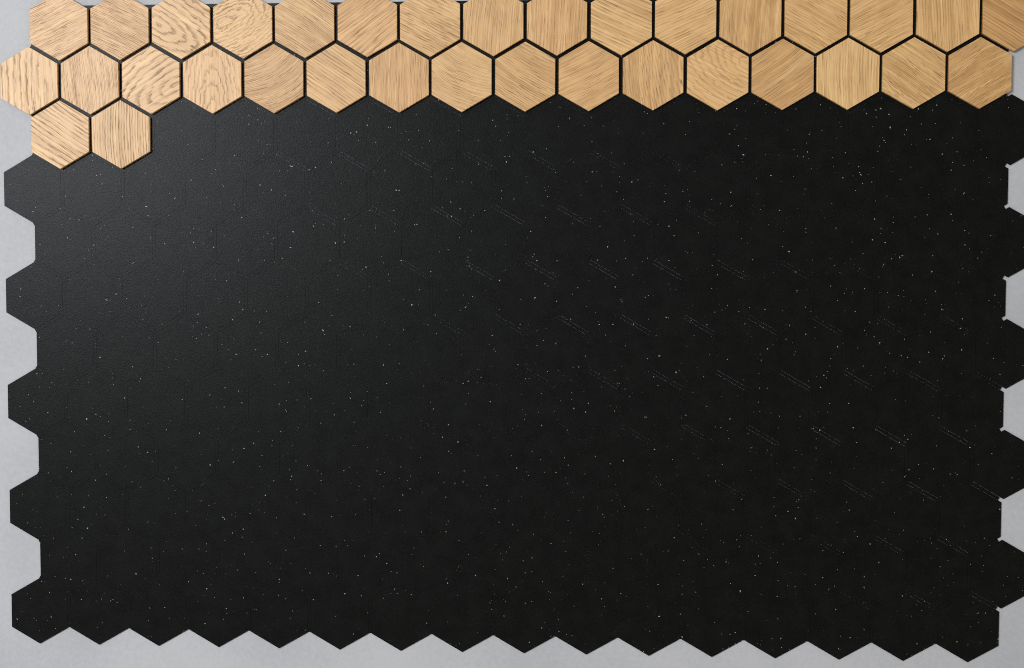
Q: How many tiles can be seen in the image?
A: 34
